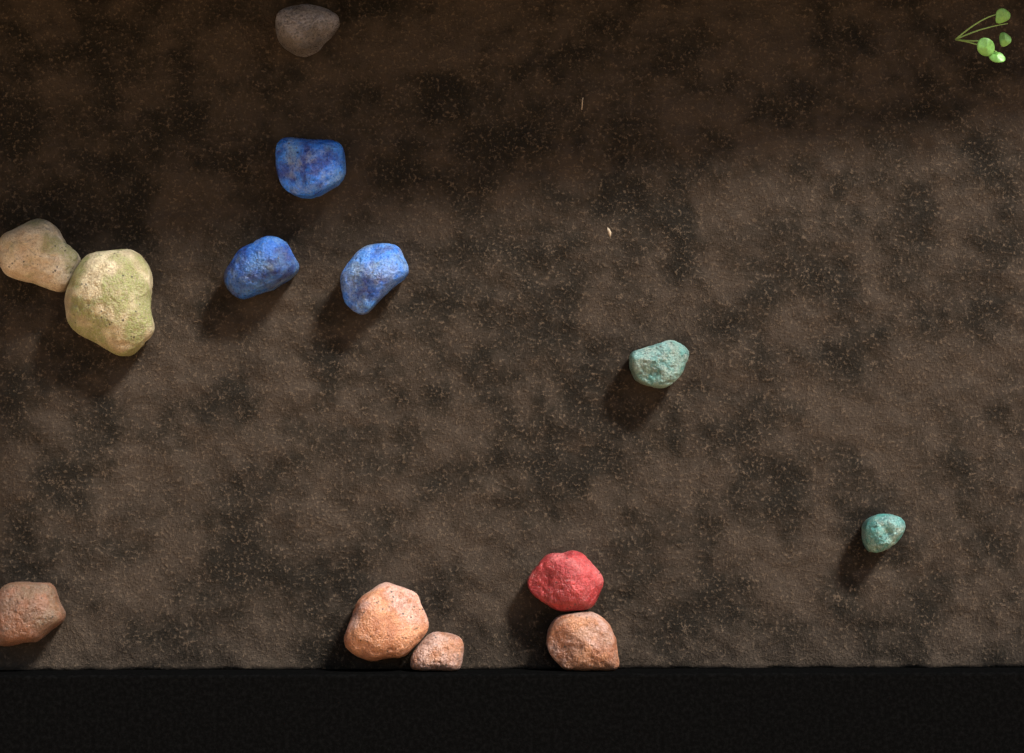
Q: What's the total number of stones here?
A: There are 13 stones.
